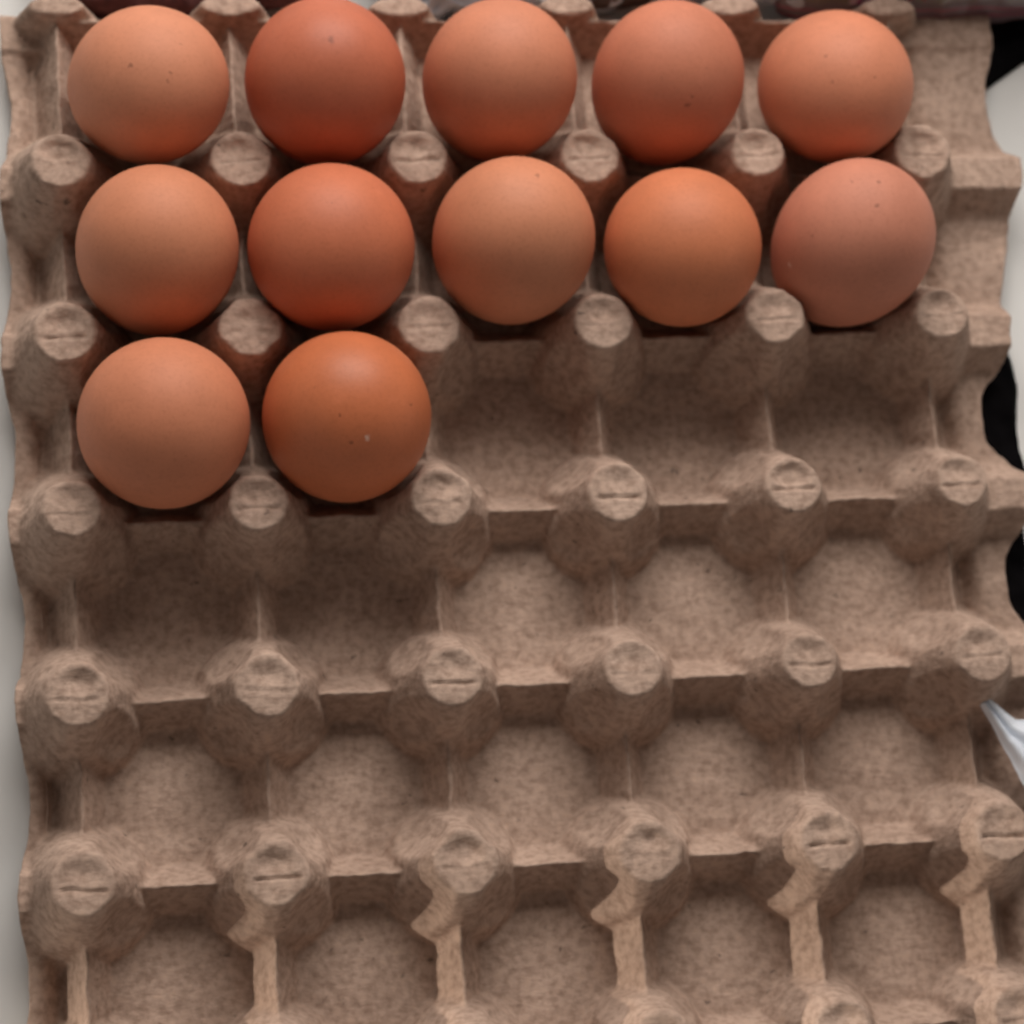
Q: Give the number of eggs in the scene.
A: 12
